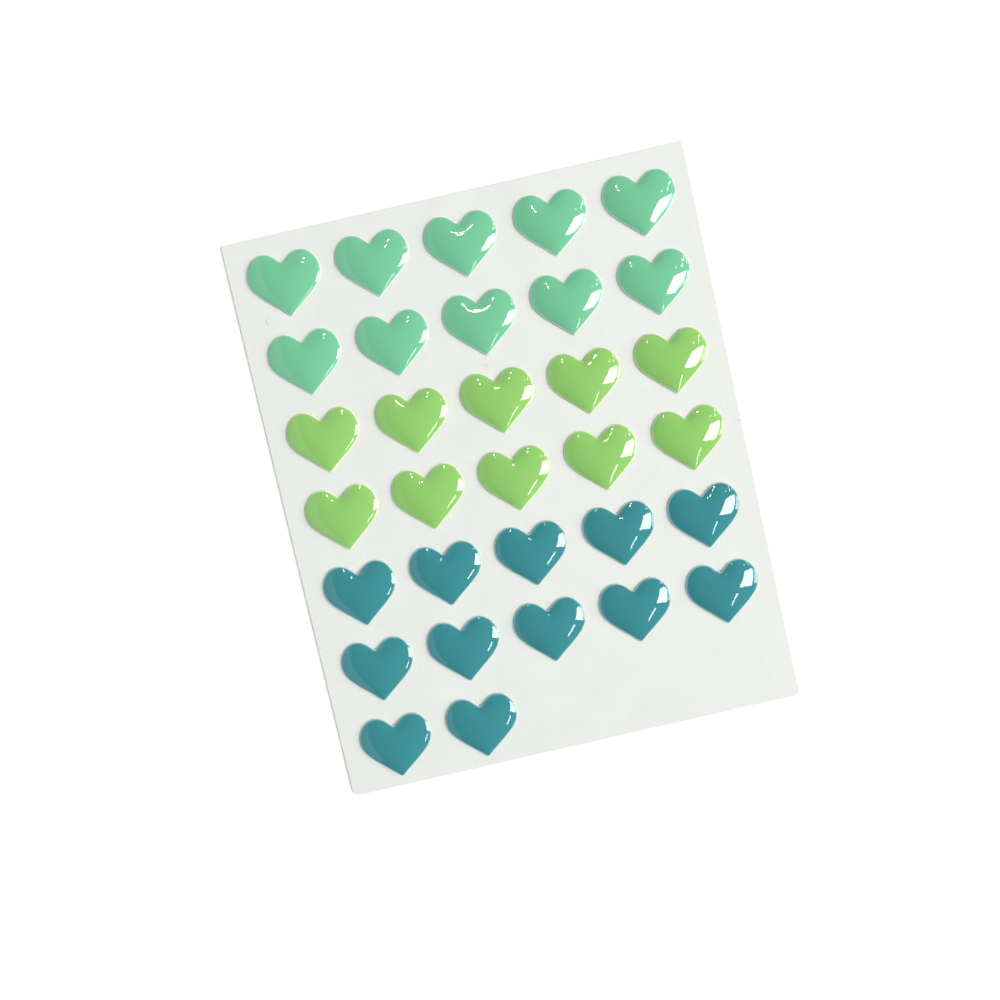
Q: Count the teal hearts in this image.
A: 12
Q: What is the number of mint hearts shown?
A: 10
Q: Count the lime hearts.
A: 10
